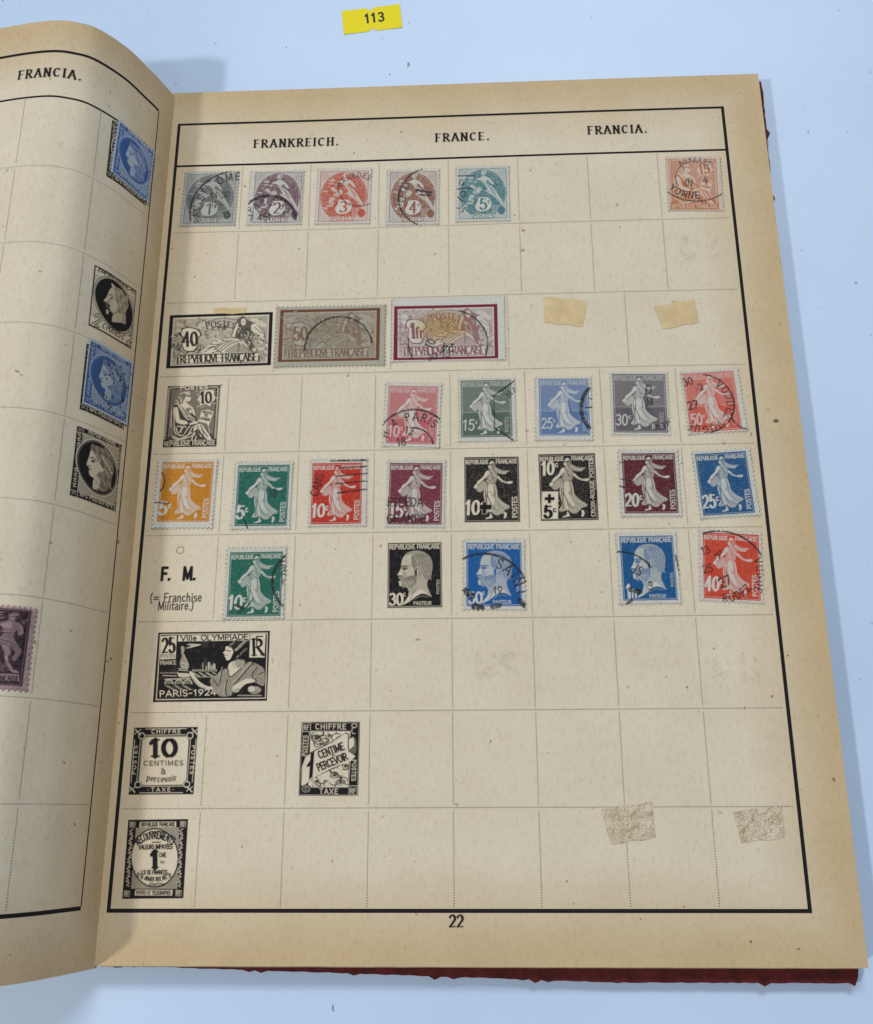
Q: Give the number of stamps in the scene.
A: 26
